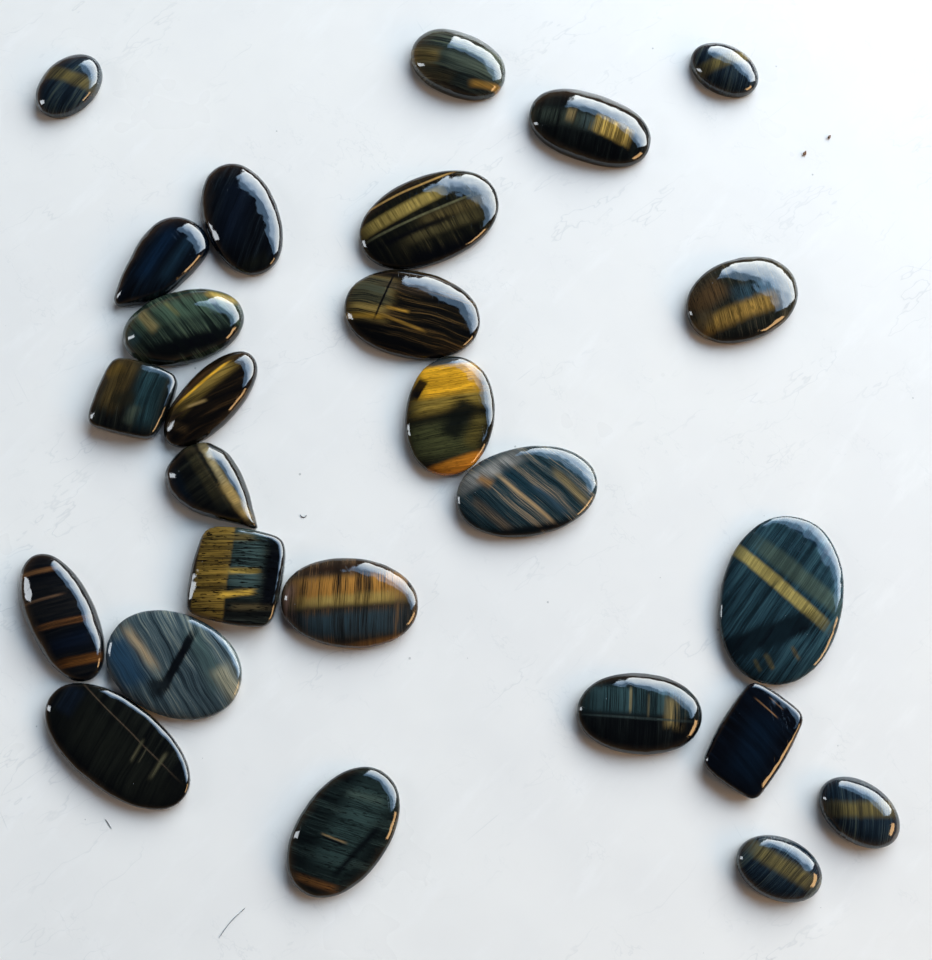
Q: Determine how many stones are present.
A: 26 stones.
